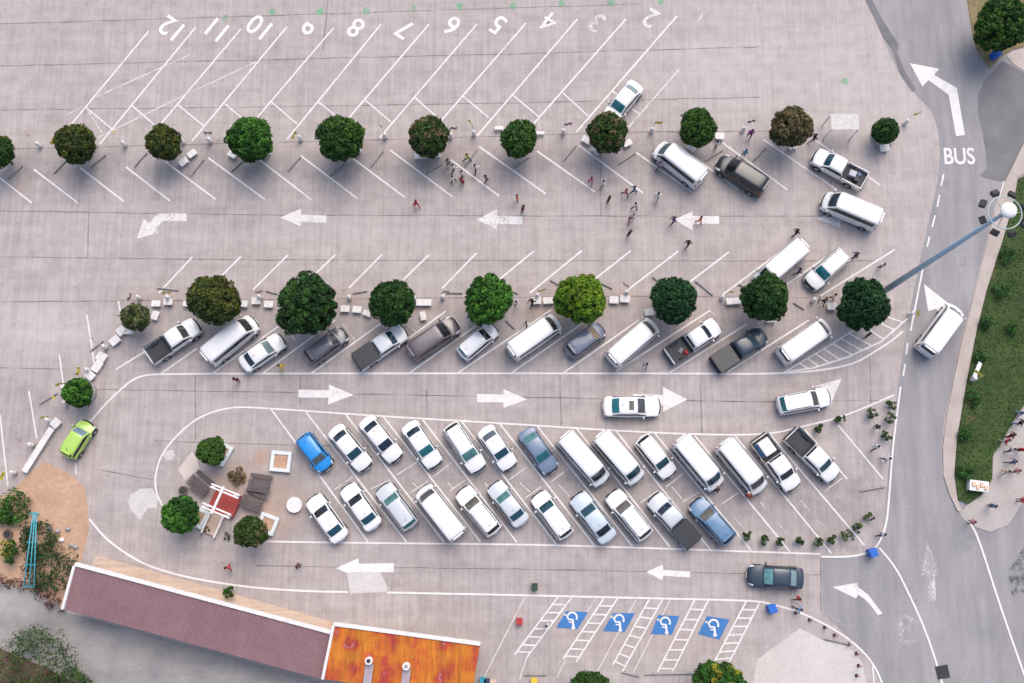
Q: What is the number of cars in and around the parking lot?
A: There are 27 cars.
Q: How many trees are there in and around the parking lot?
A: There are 27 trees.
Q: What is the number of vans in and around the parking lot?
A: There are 15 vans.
